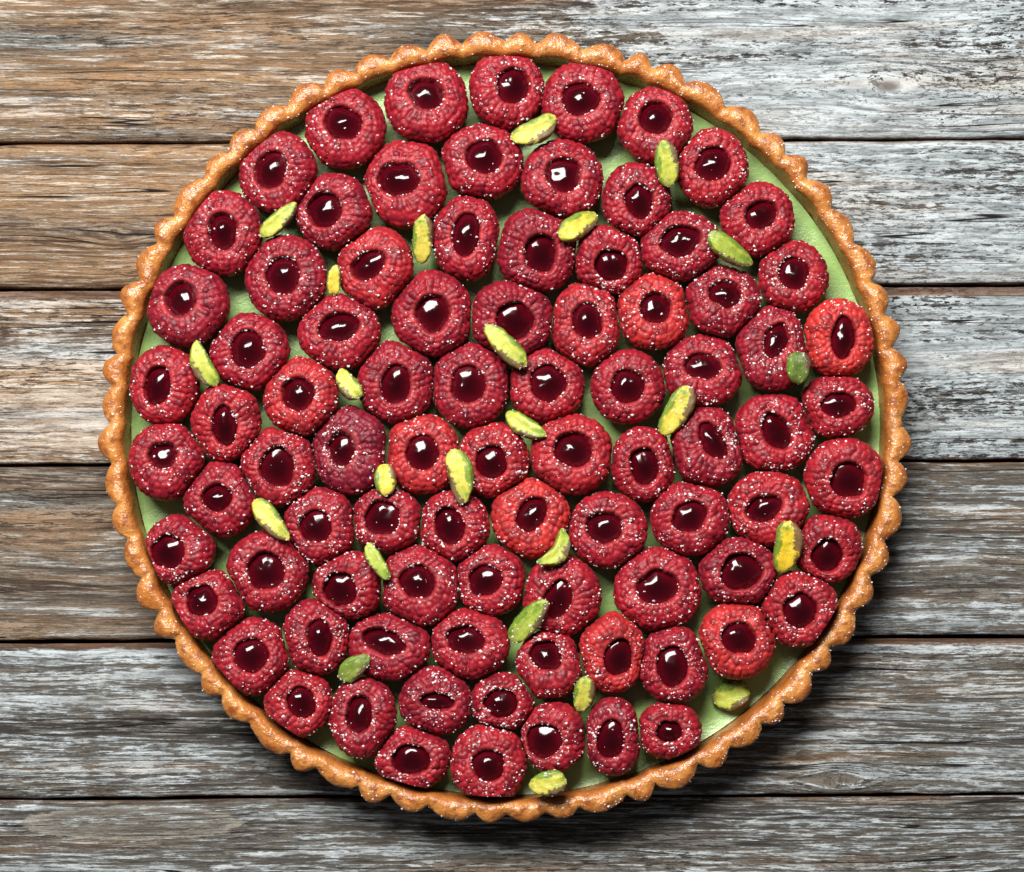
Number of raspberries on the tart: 86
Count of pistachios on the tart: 24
